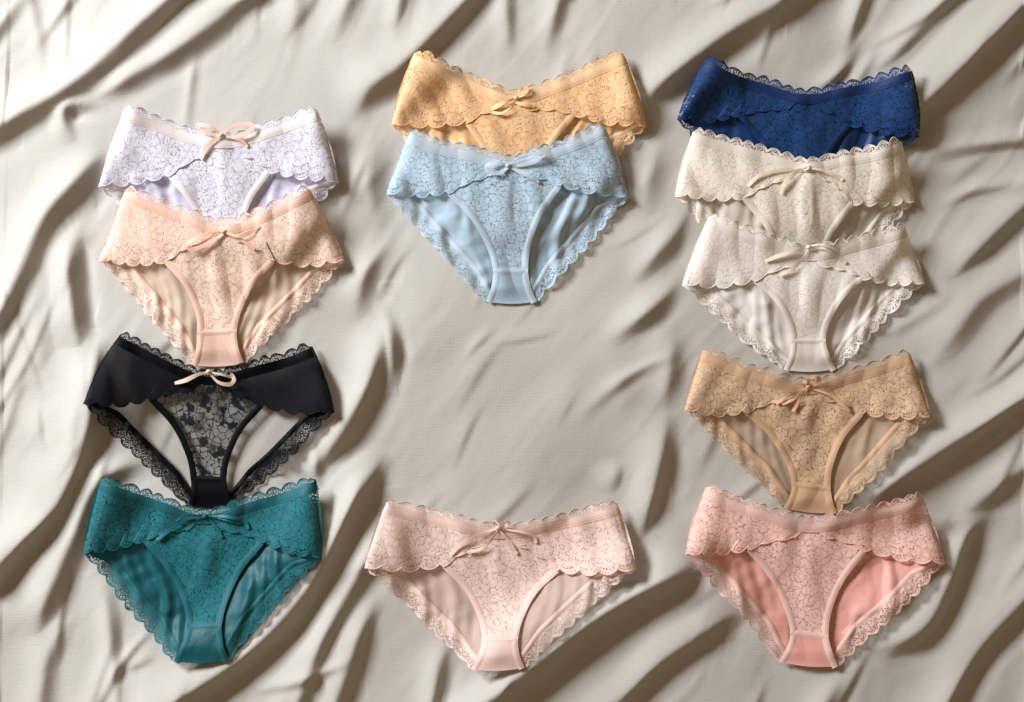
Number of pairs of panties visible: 12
